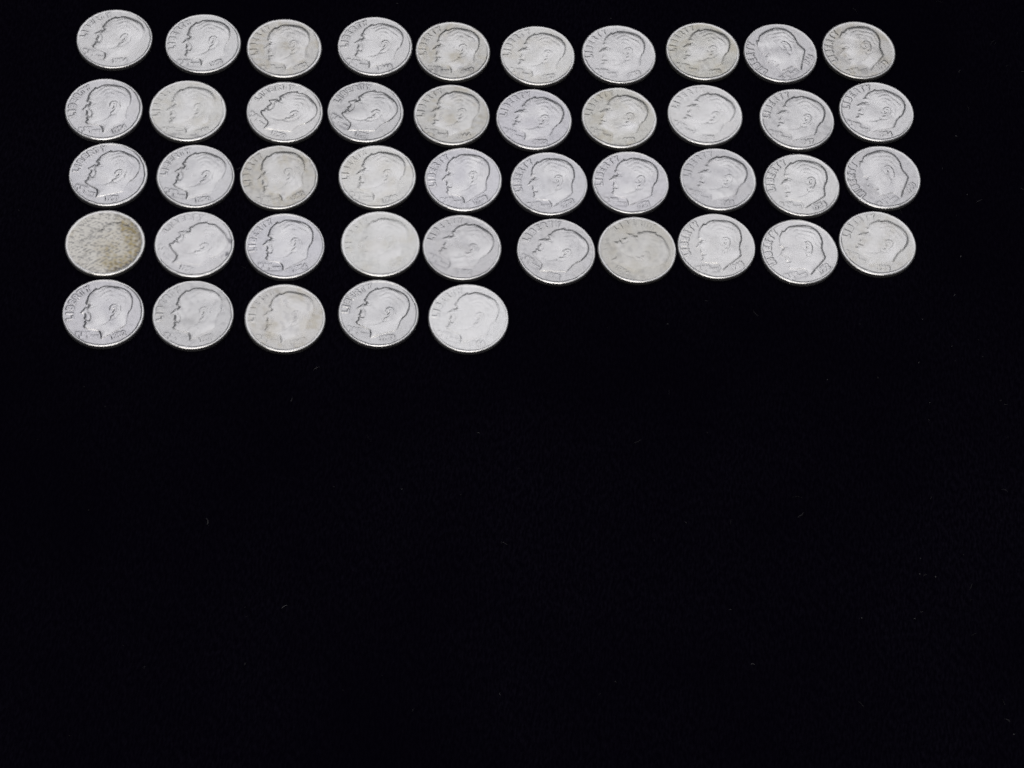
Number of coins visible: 45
